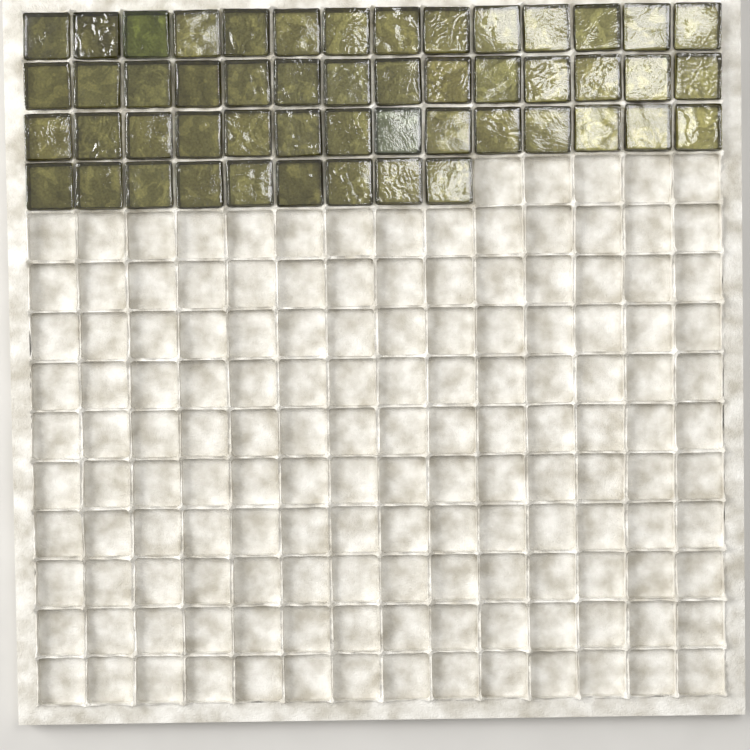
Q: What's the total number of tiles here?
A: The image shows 51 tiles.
